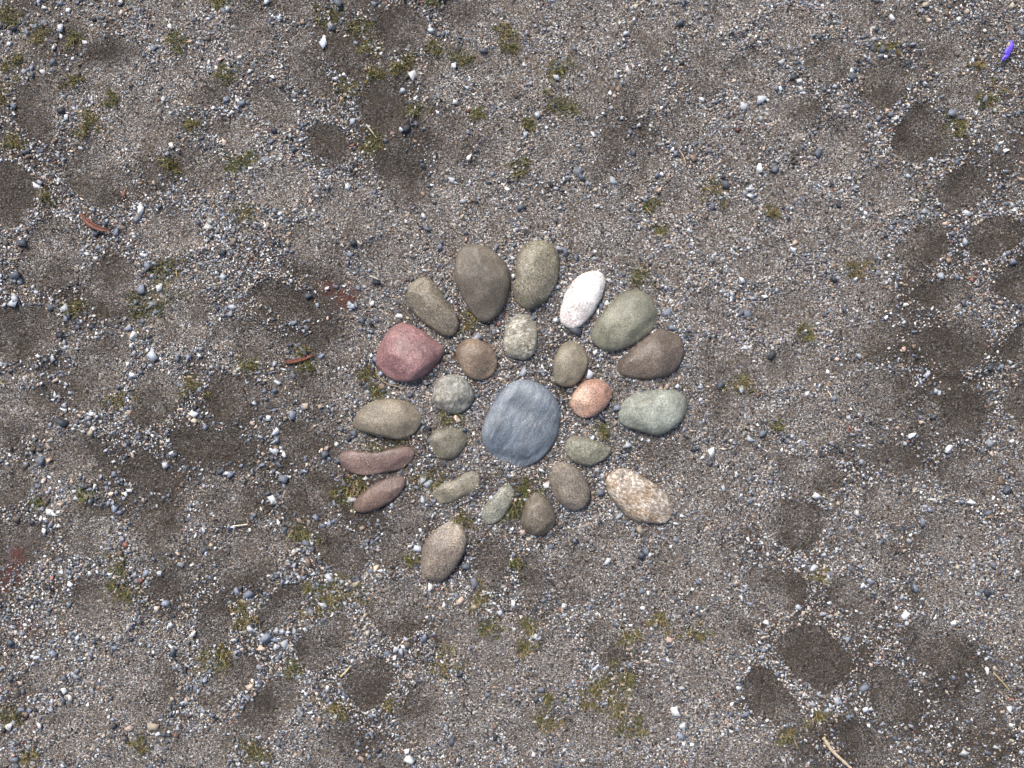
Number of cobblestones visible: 25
